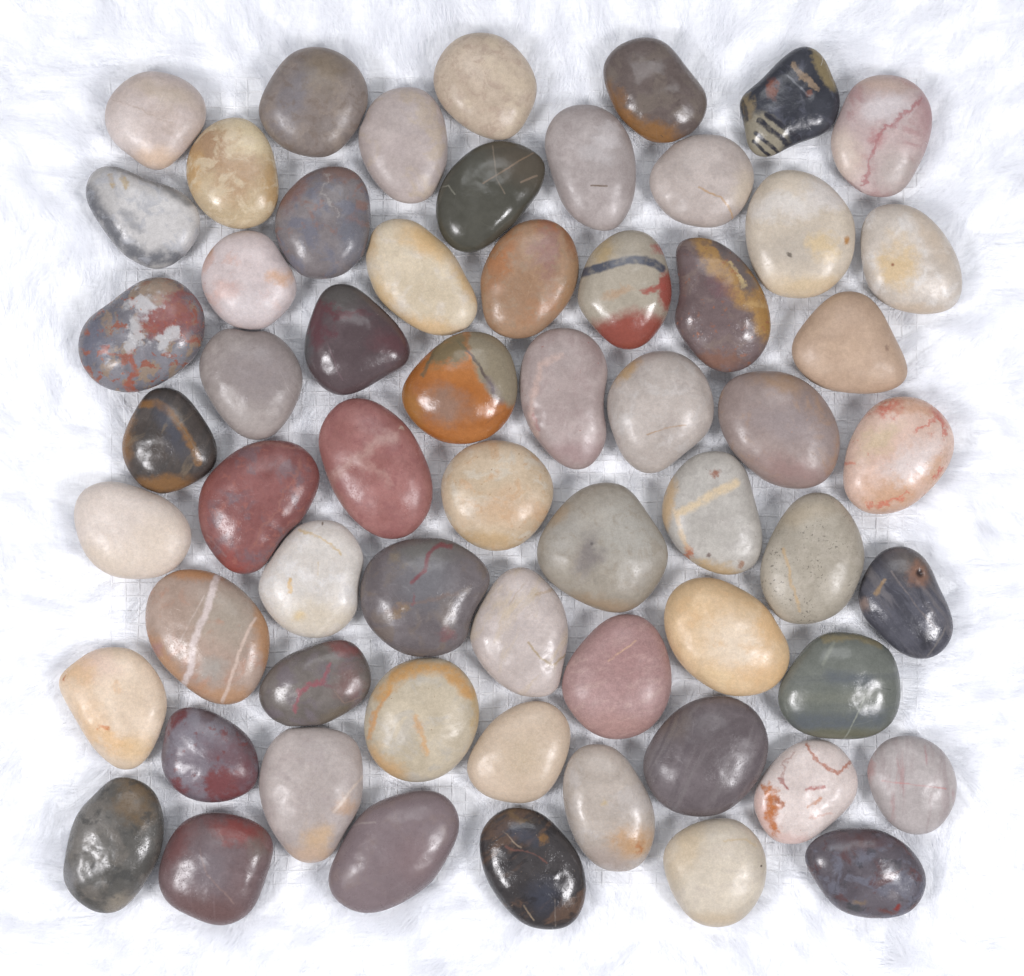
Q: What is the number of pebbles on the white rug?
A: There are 61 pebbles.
